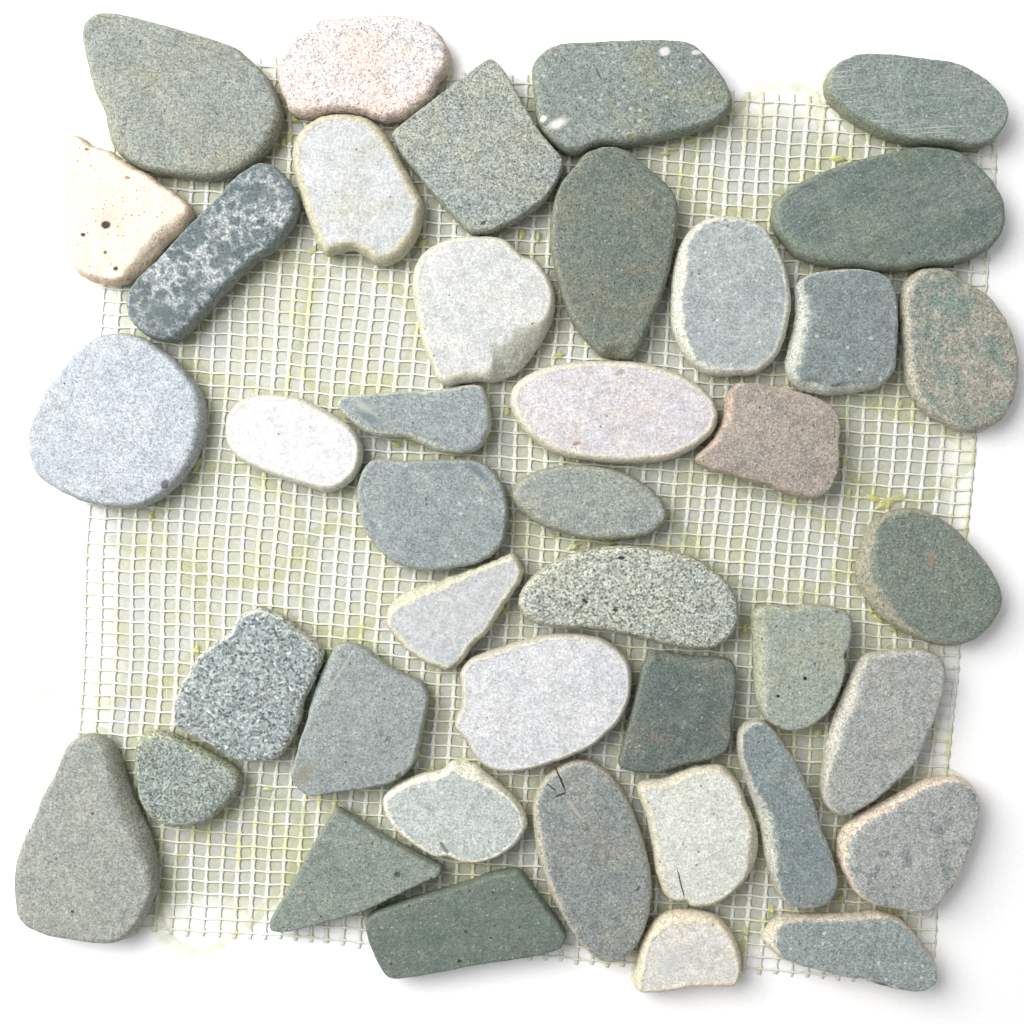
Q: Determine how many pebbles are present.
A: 41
